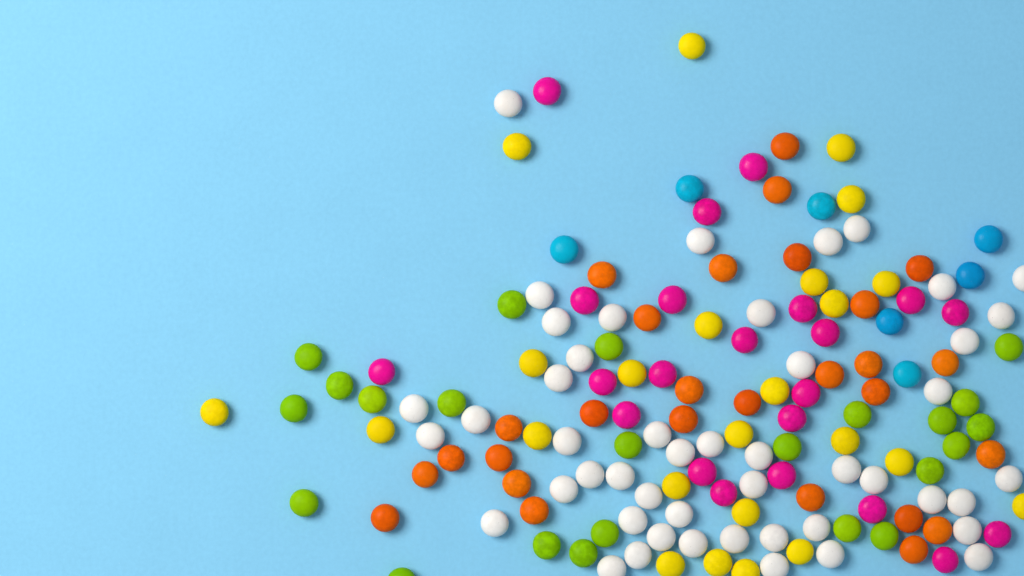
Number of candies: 152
